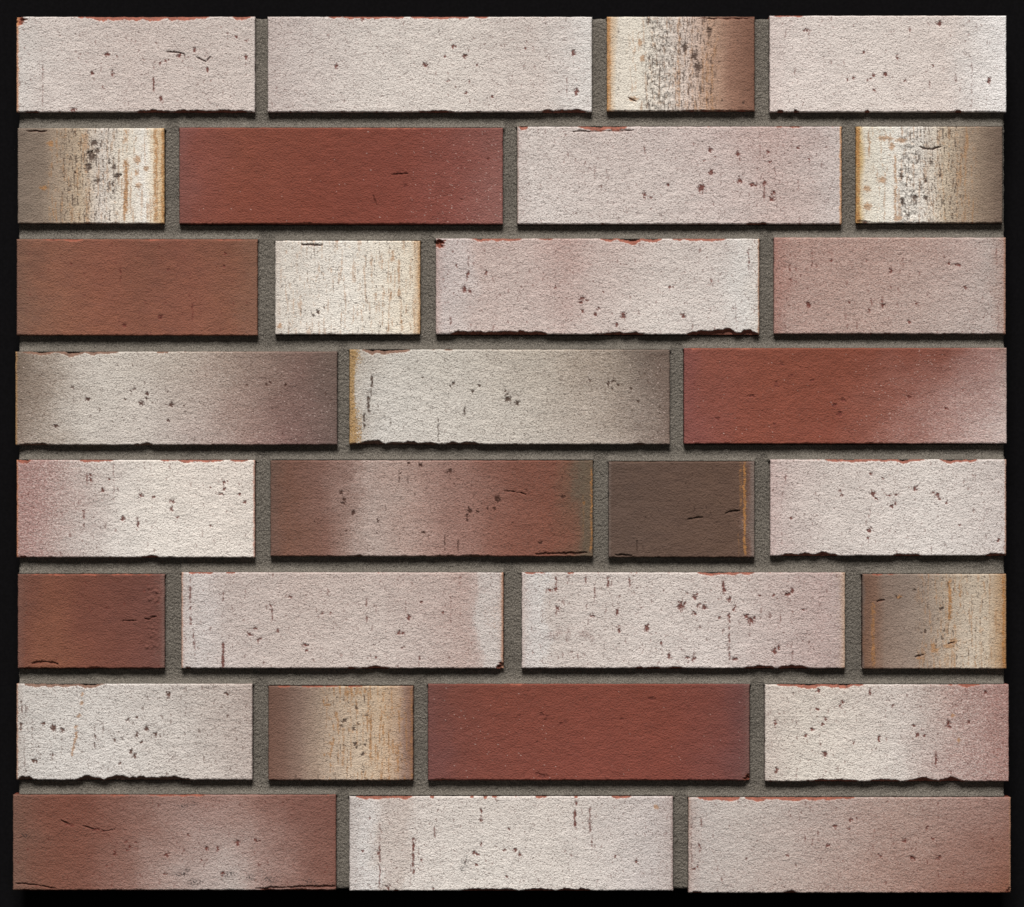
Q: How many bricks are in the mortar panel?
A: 30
